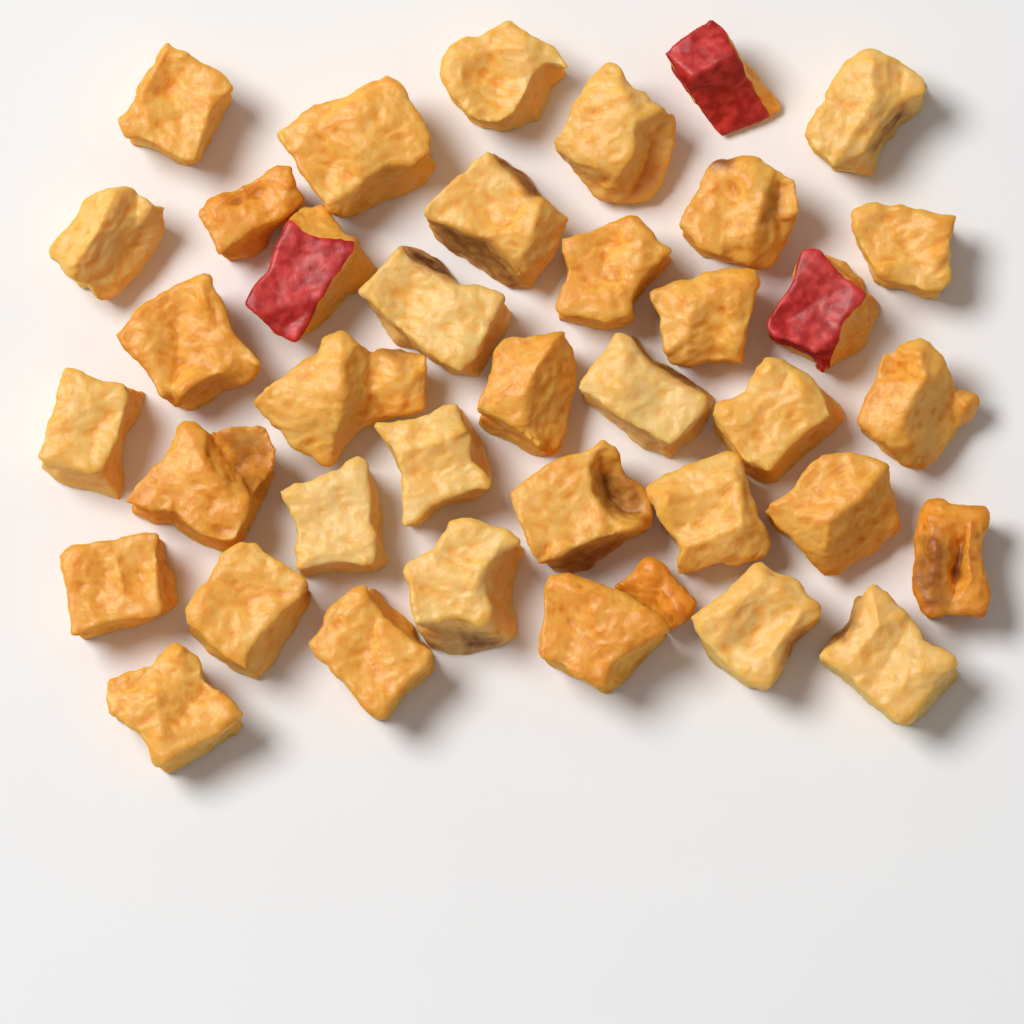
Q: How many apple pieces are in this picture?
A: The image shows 39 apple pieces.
